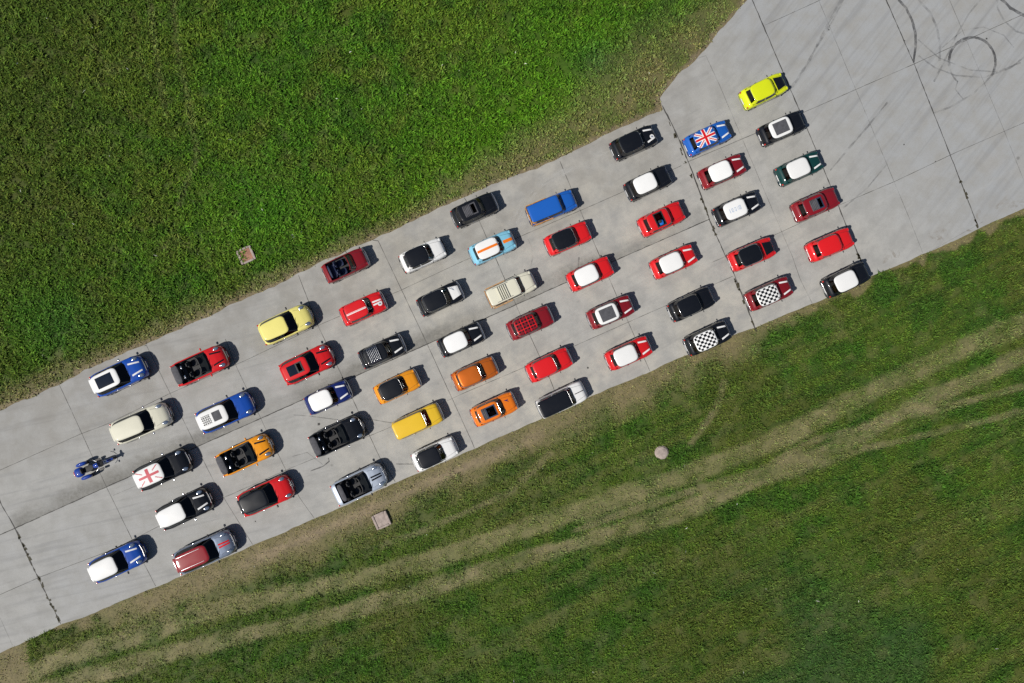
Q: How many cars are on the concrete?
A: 54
